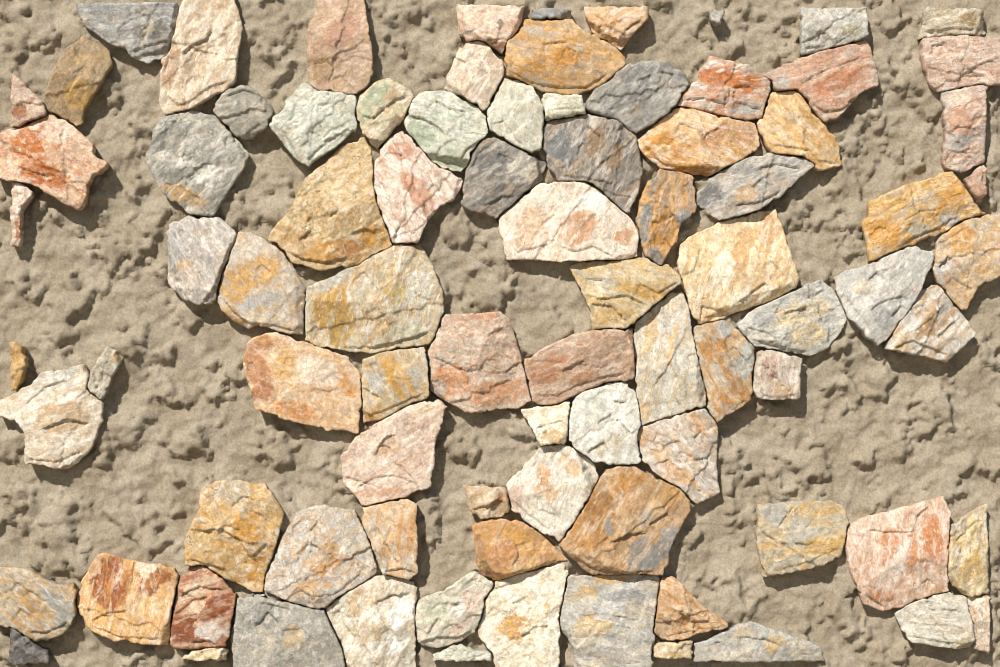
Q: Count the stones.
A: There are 87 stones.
